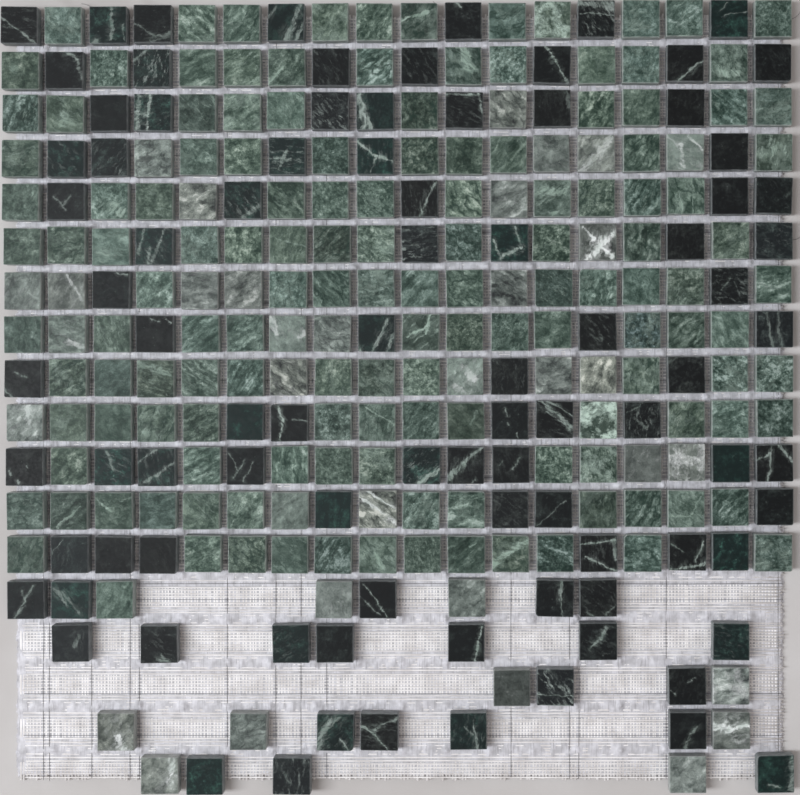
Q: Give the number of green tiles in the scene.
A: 141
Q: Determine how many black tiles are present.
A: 90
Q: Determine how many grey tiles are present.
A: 34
